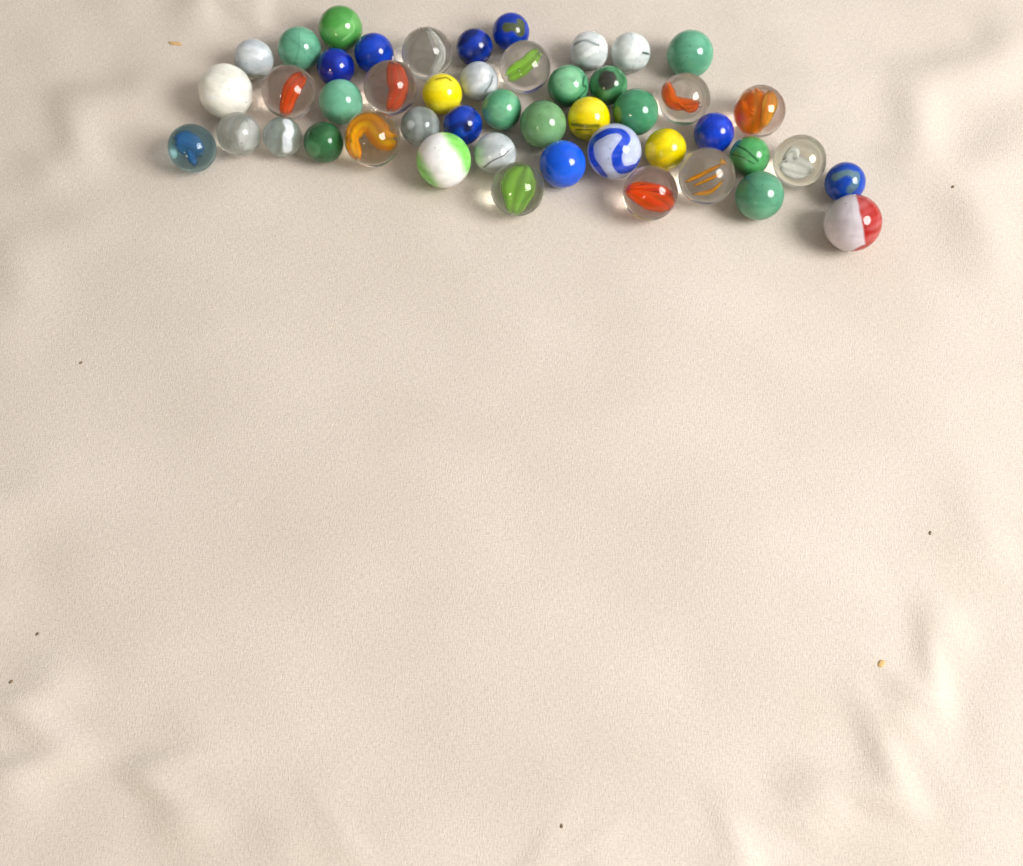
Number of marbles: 47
